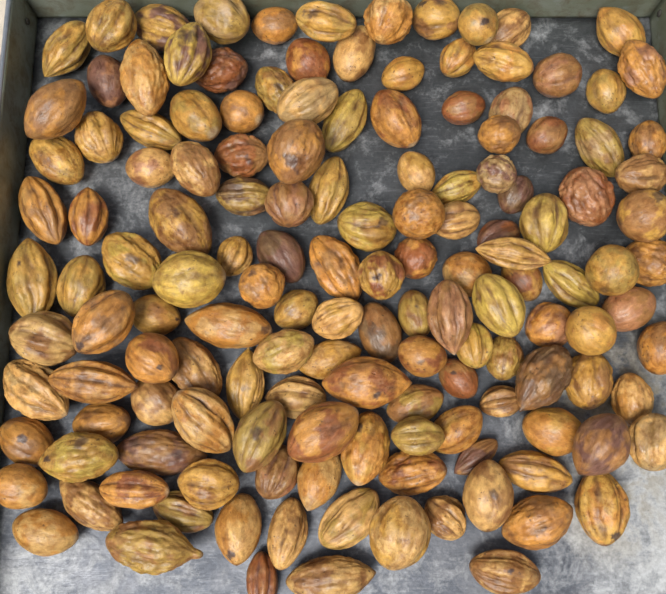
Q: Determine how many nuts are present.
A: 146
